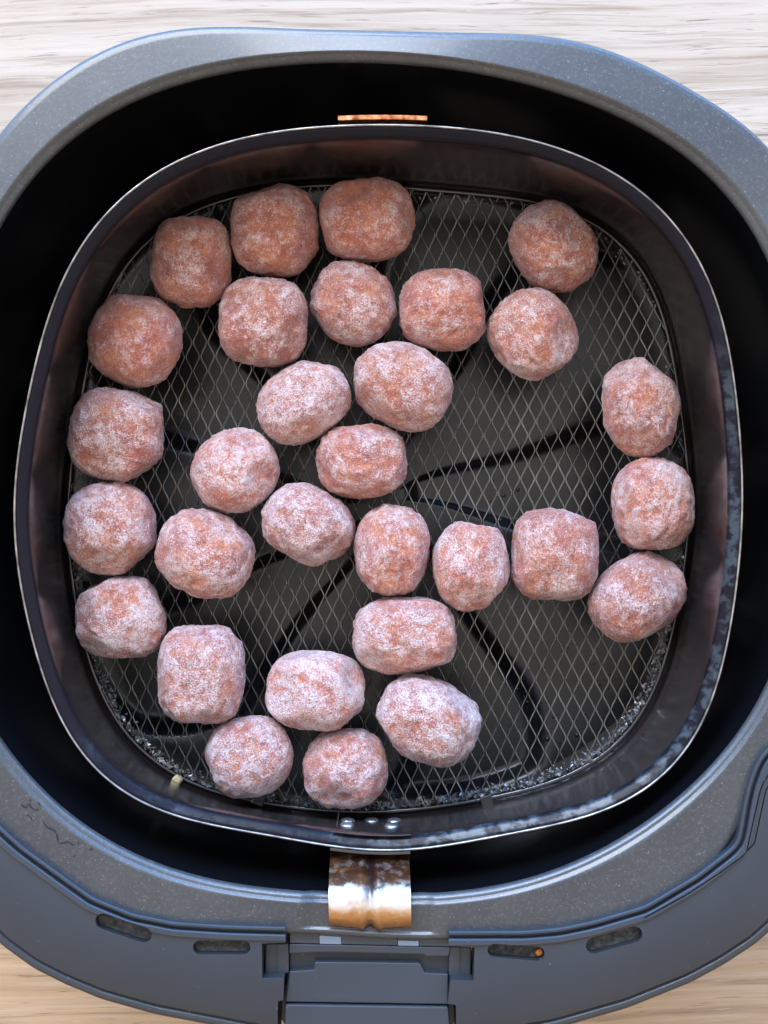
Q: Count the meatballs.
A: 30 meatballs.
